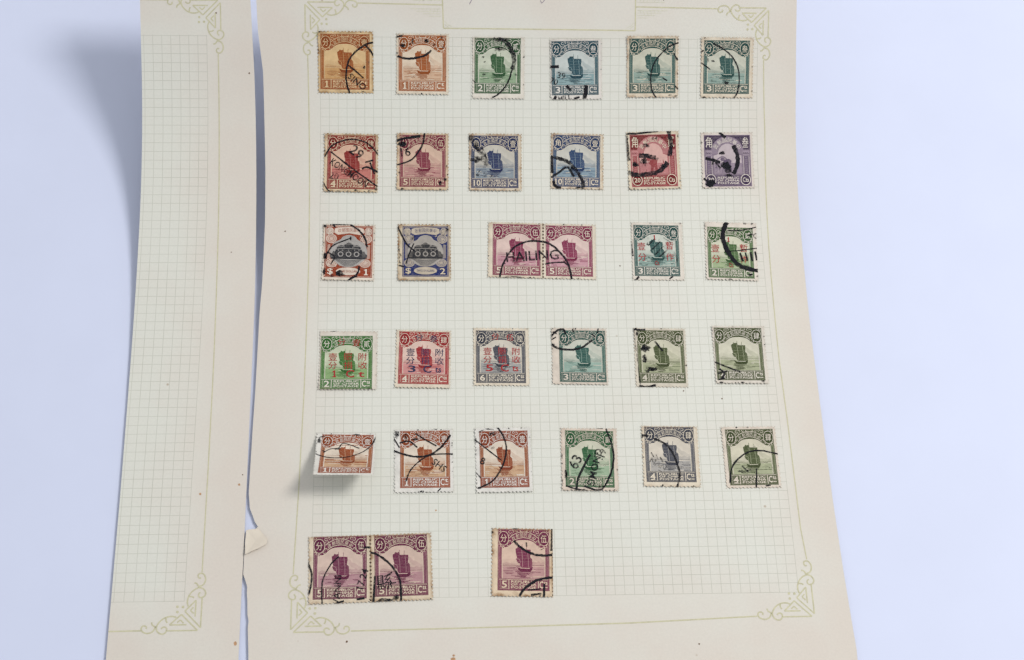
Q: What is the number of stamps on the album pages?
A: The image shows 33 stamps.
